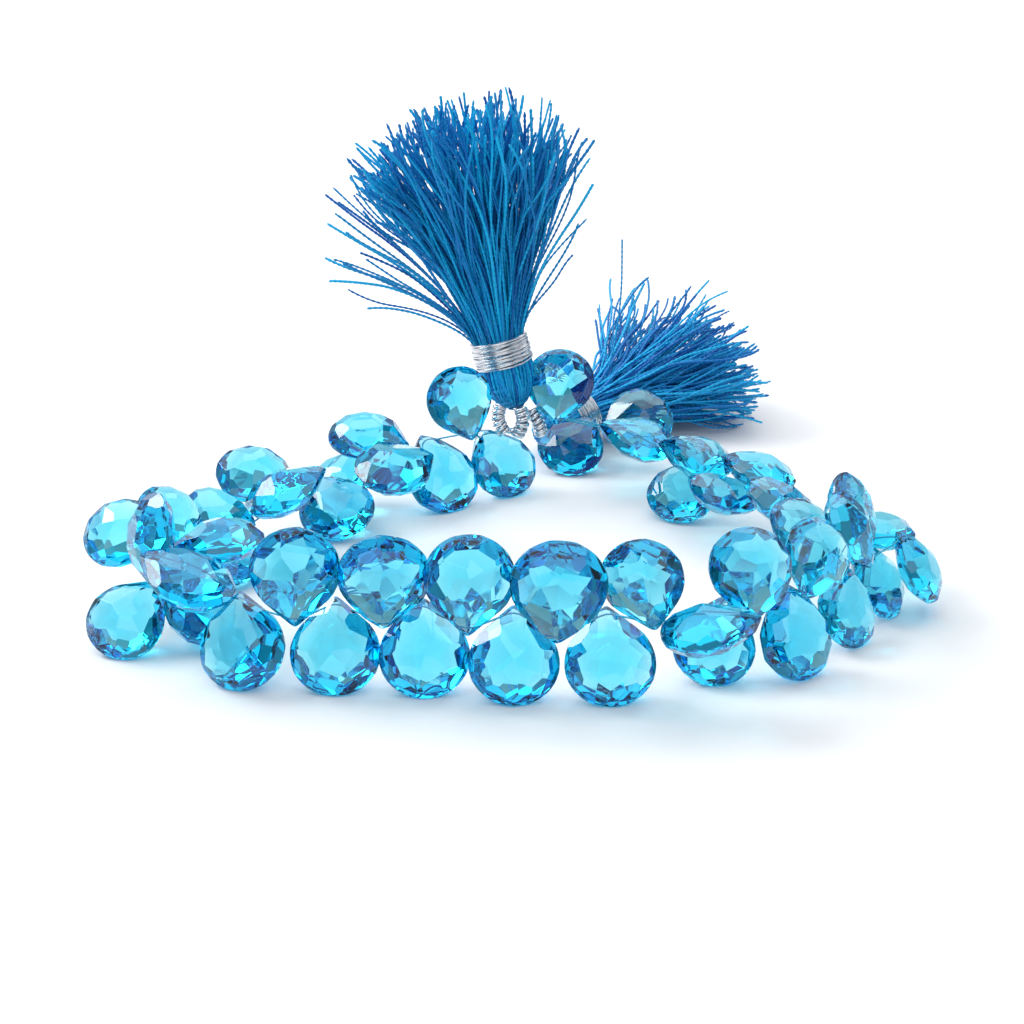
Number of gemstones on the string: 50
